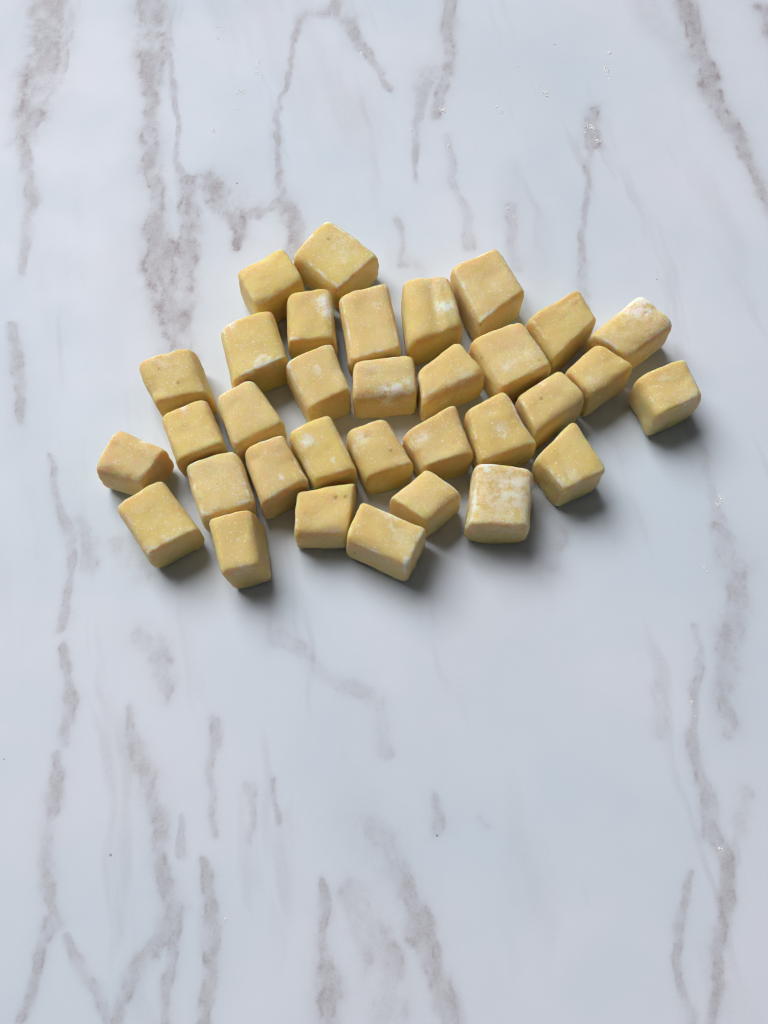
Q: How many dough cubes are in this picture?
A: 33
